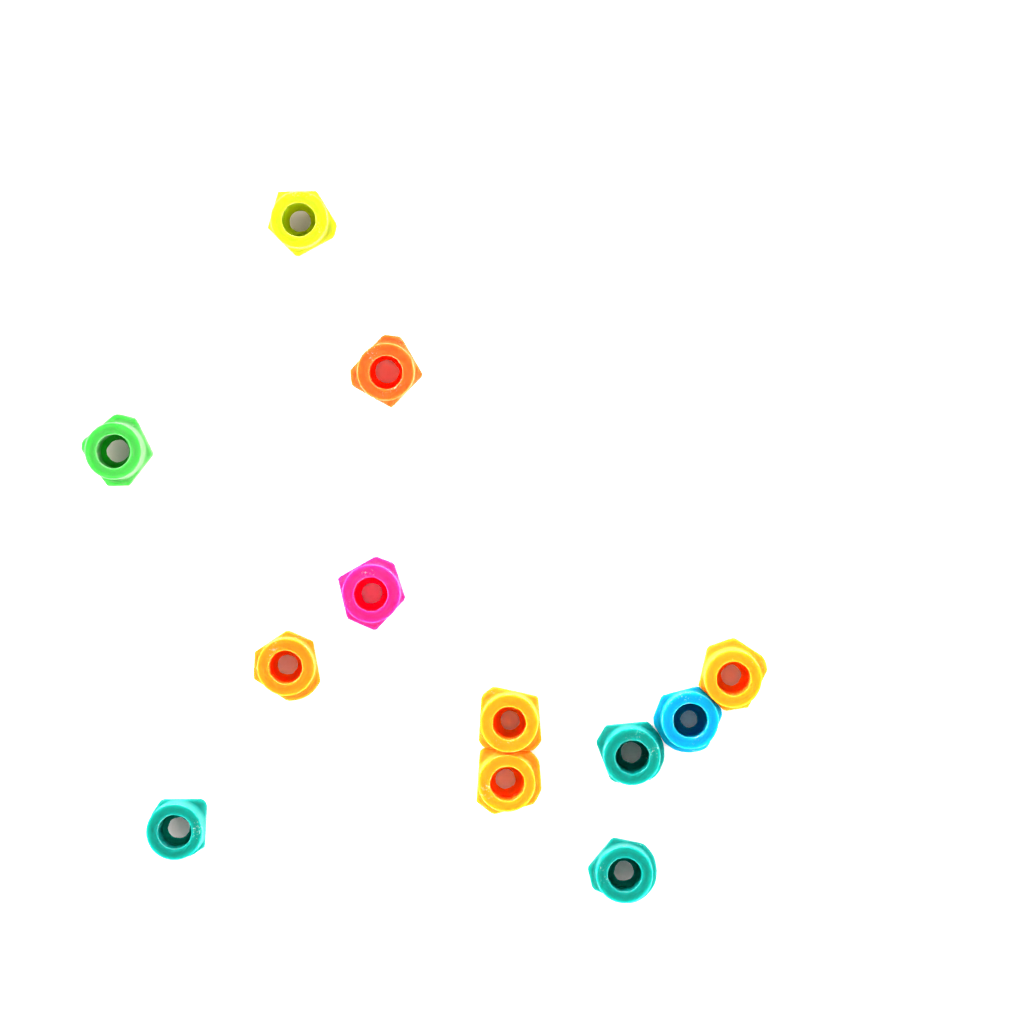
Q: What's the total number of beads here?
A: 12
